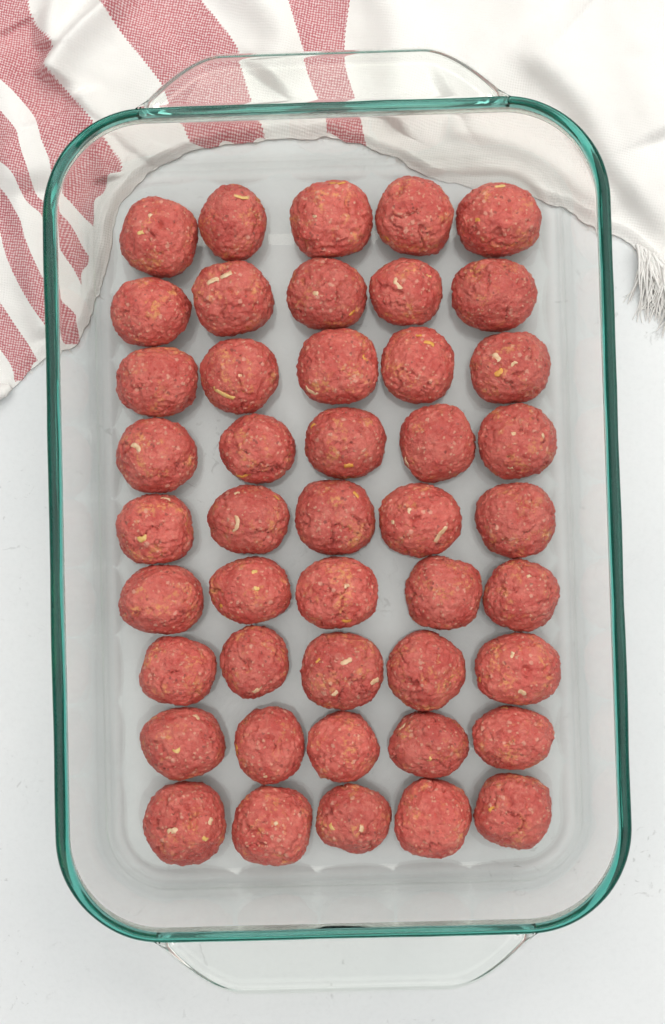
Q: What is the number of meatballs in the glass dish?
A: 45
